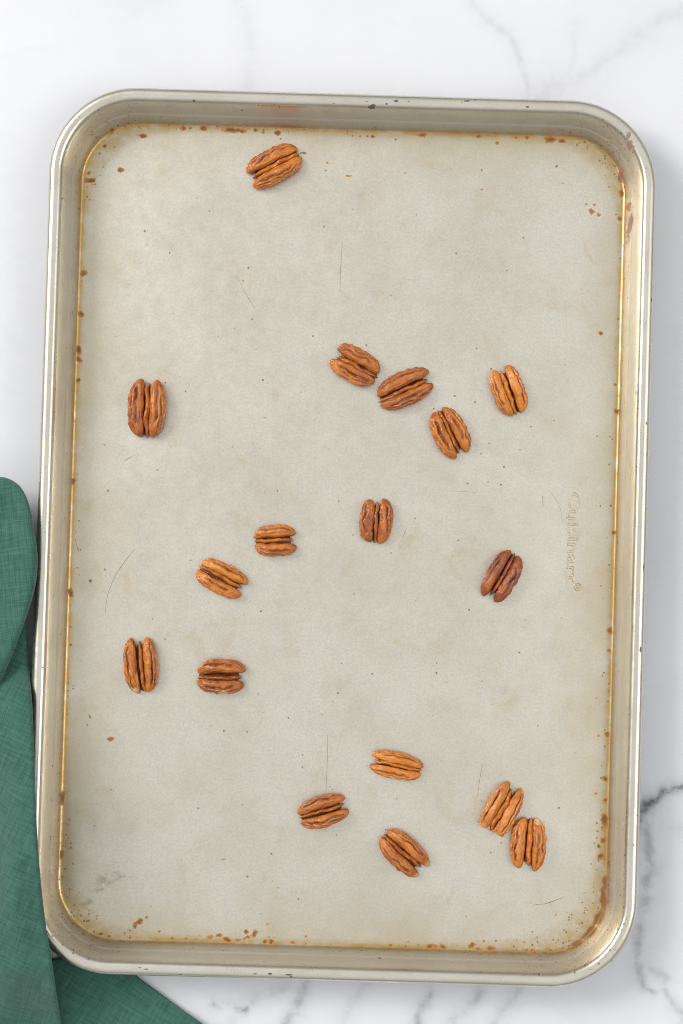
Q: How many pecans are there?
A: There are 17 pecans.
